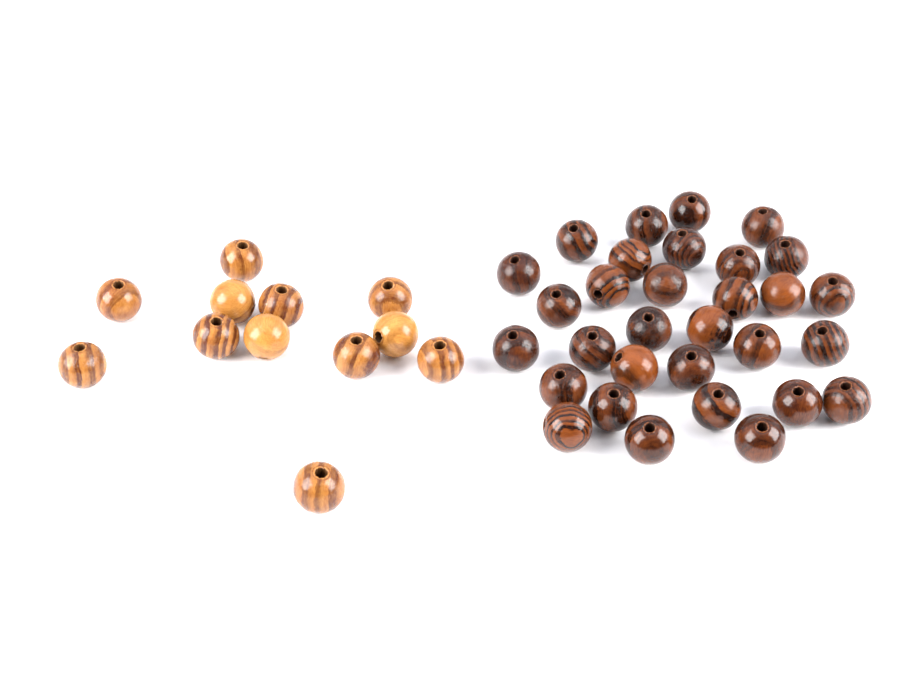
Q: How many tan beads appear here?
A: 12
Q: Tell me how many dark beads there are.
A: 31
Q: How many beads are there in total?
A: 43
